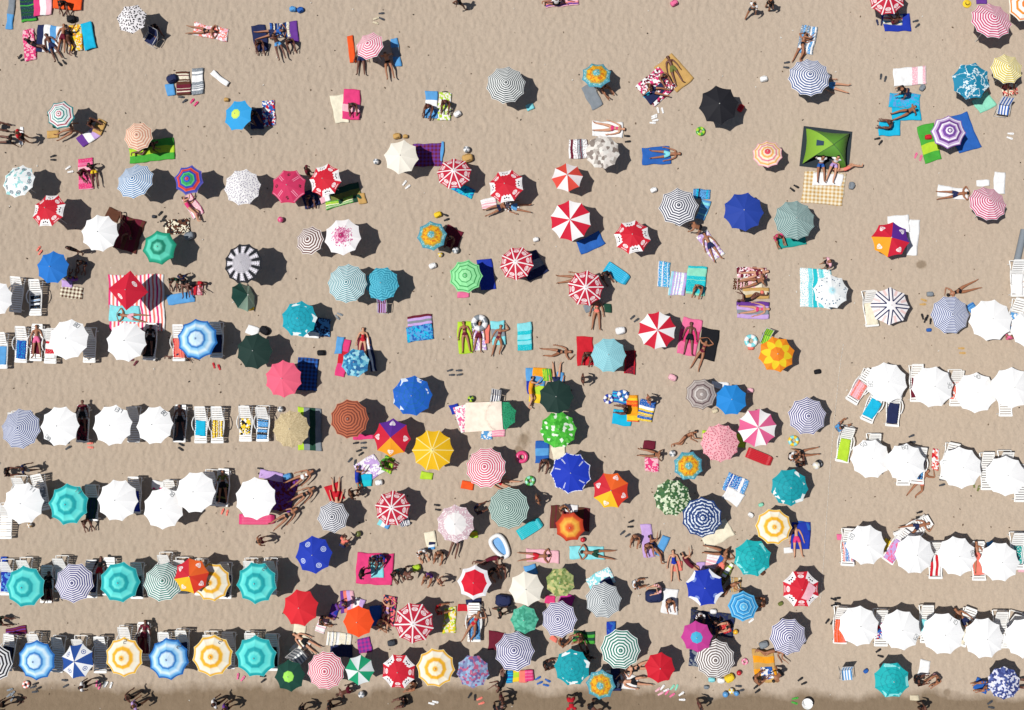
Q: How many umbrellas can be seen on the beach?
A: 162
